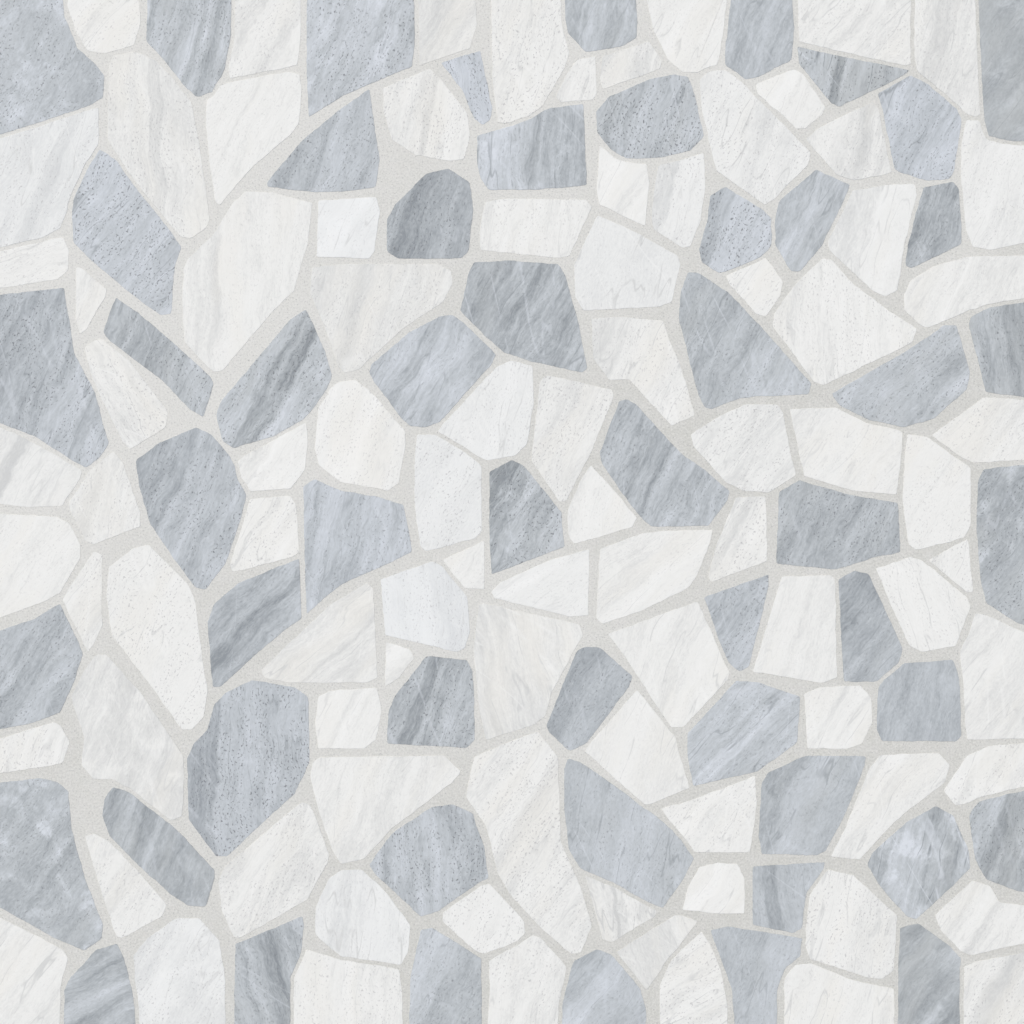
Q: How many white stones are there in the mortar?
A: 87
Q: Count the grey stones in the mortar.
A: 54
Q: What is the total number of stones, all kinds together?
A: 141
